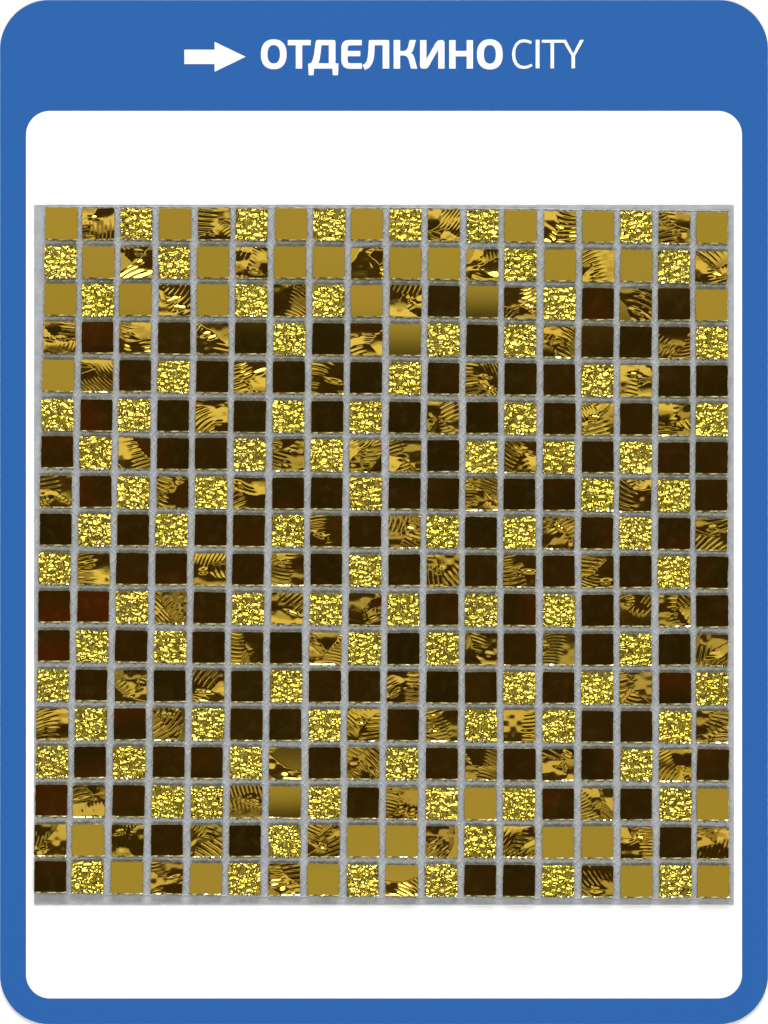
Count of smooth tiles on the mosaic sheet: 144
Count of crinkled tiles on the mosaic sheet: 88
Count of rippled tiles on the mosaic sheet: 92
